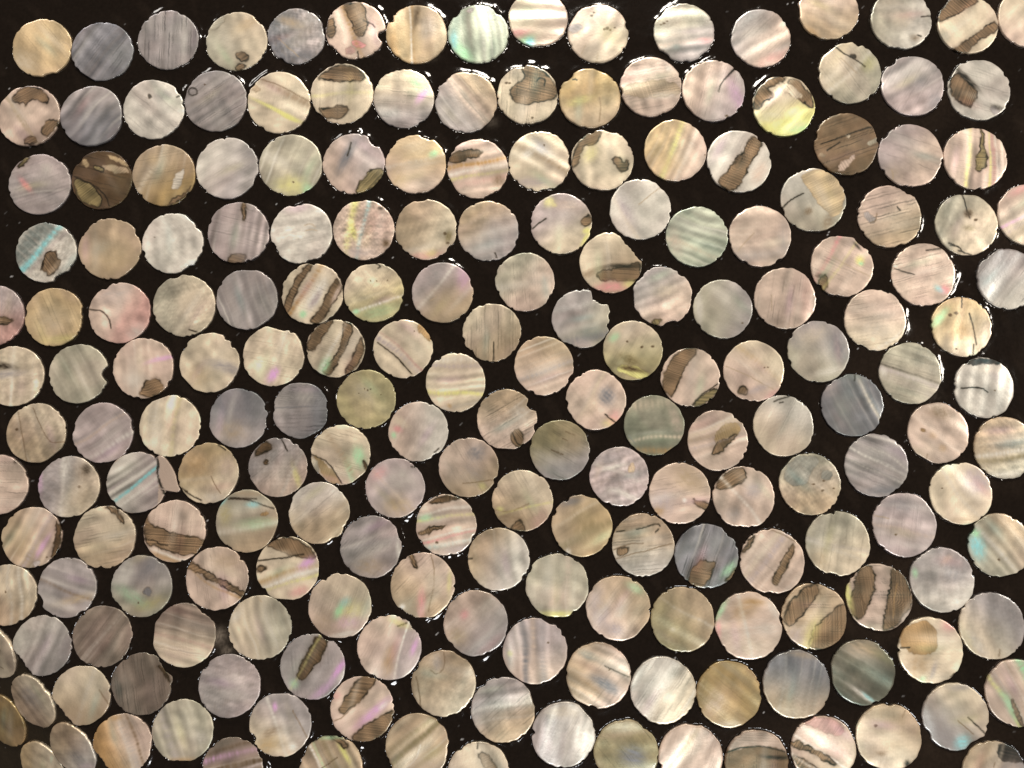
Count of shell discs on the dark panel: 200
